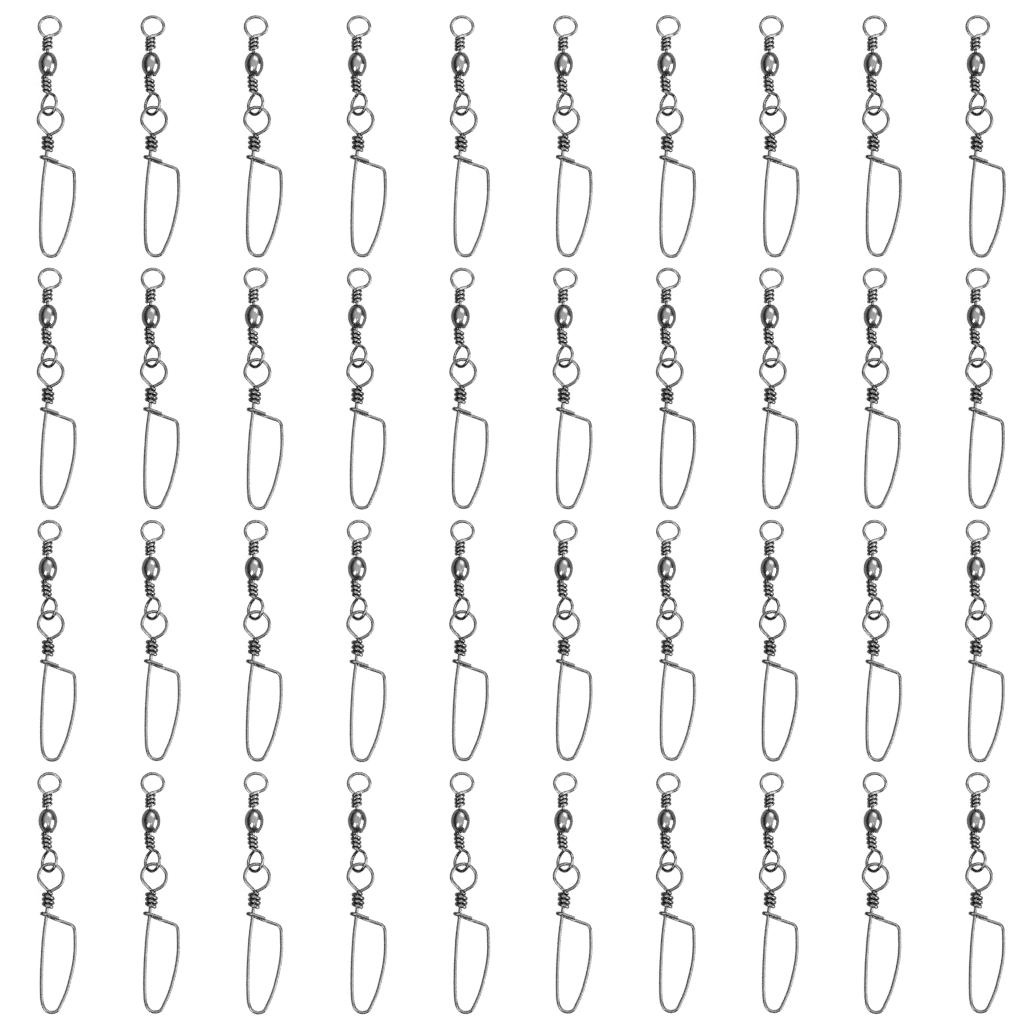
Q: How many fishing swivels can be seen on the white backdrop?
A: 40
